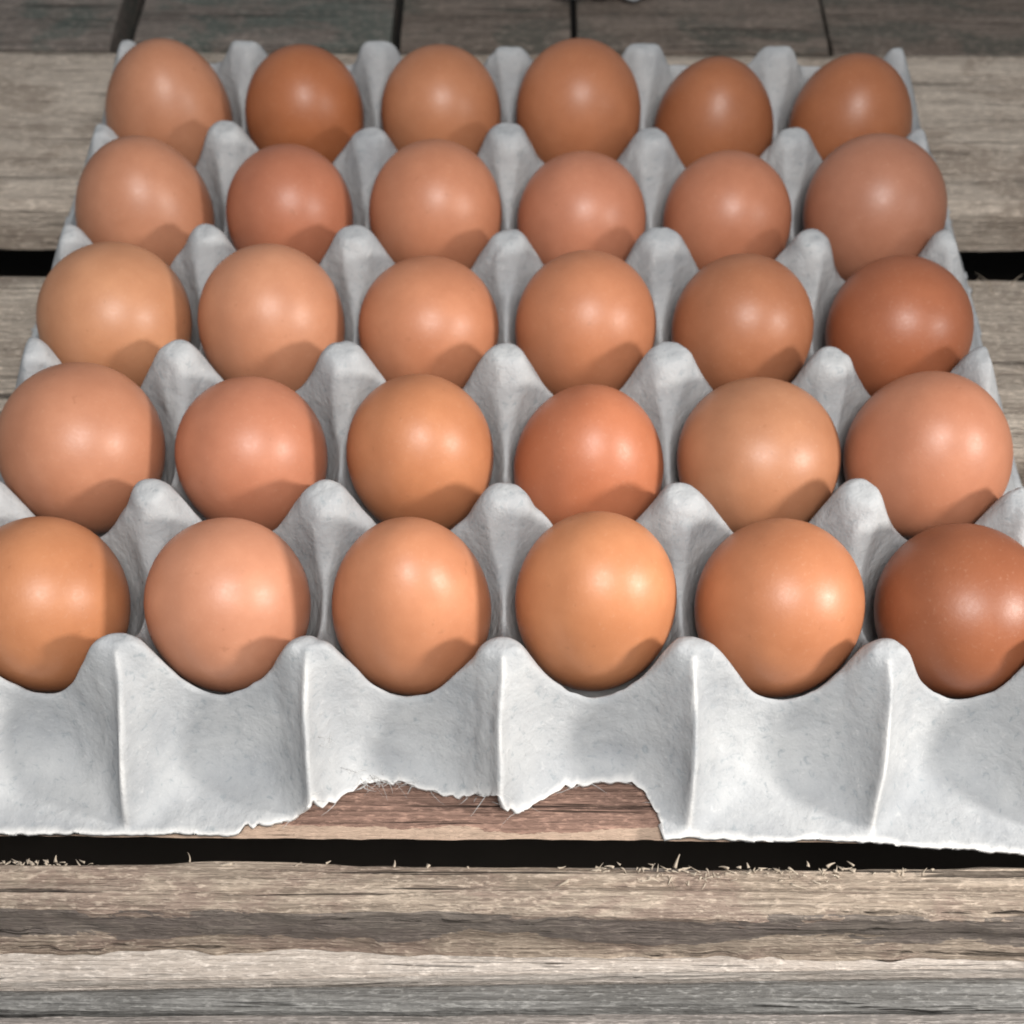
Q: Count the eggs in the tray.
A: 30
